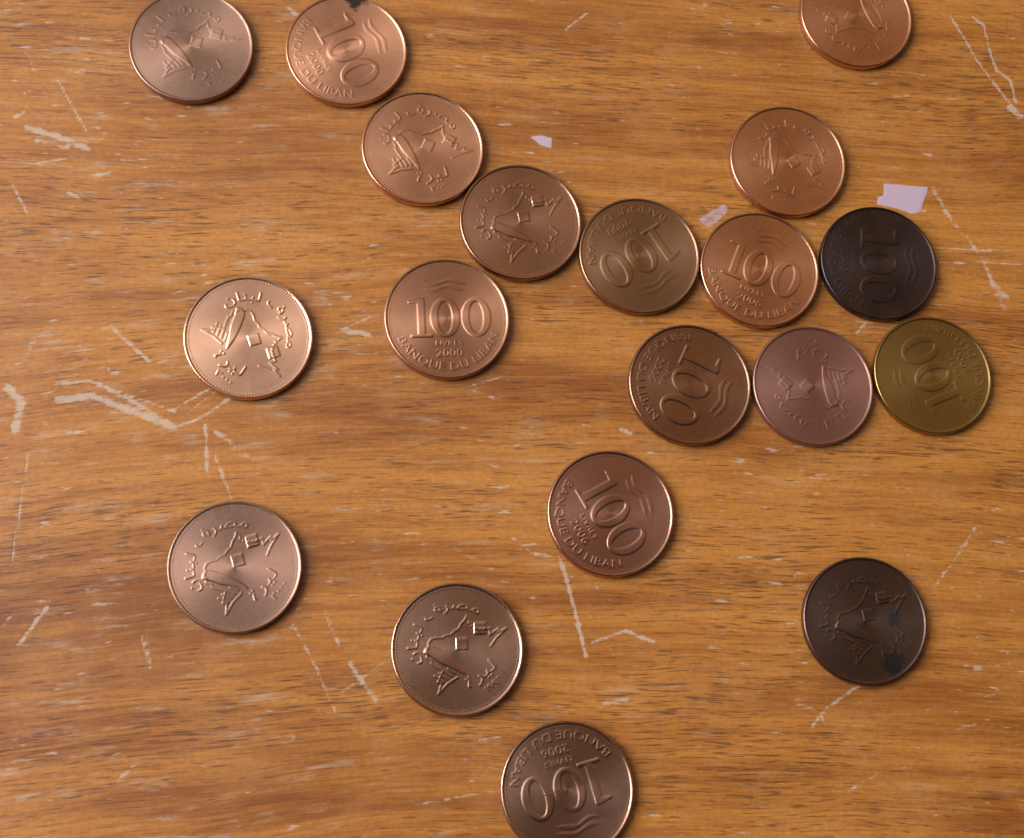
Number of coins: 19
